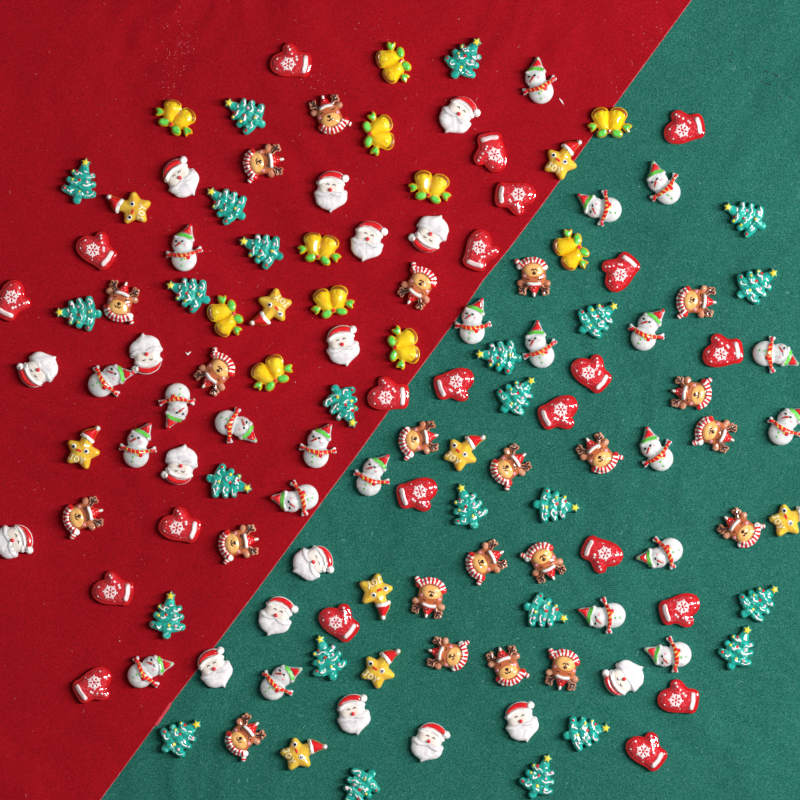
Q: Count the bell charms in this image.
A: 11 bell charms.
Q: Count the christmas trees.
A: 25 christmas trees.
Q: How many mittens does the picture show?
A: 22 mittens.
